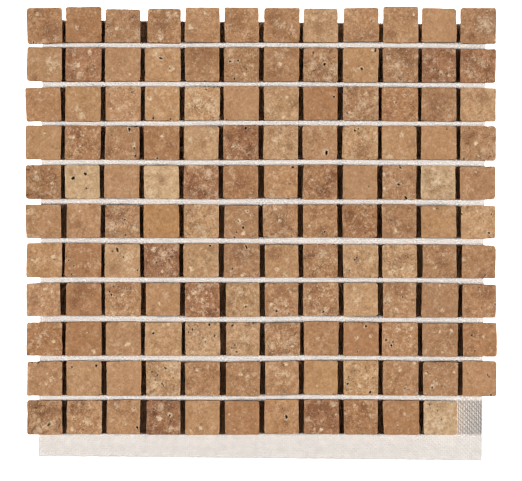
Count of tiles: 131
